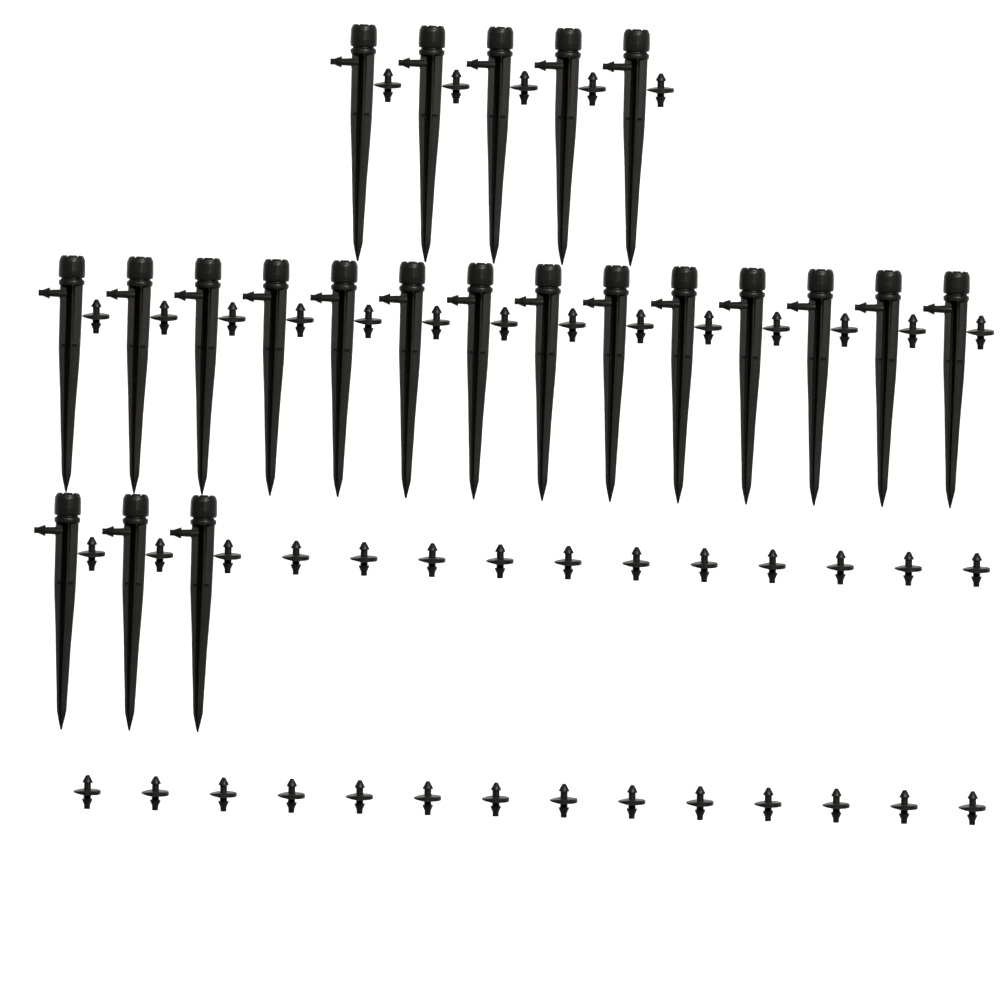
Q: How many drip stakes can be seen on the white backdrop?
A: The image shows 22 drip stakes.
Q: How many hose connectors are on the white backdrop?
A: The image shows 47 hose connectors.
